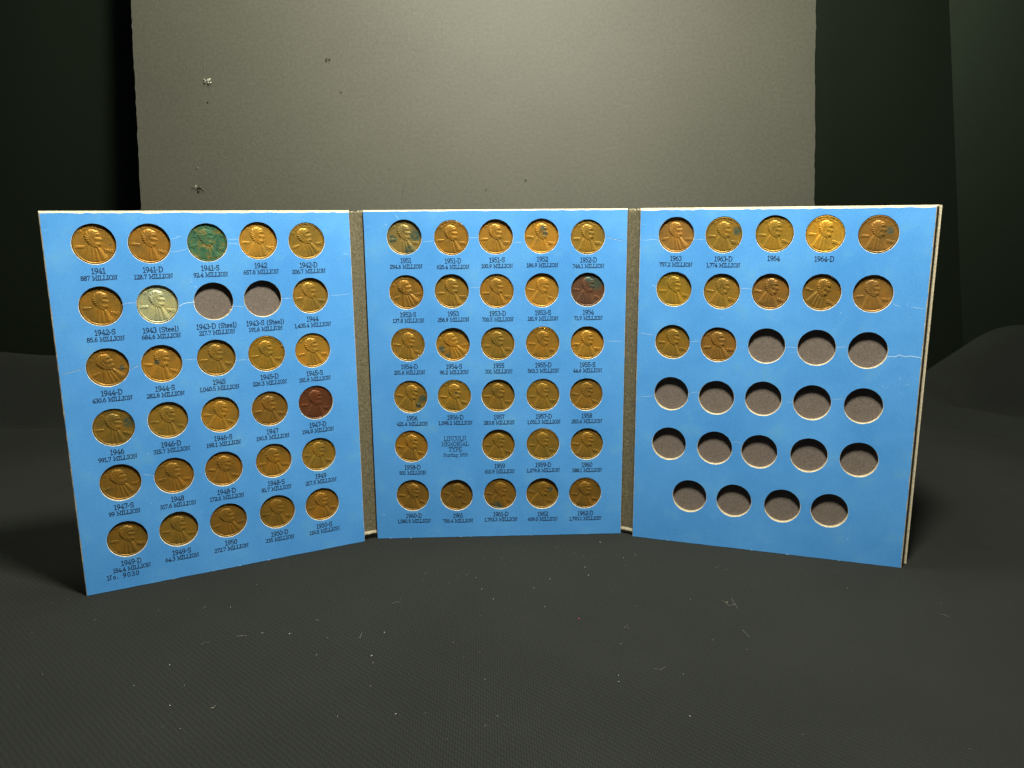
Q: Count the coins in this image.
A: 69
